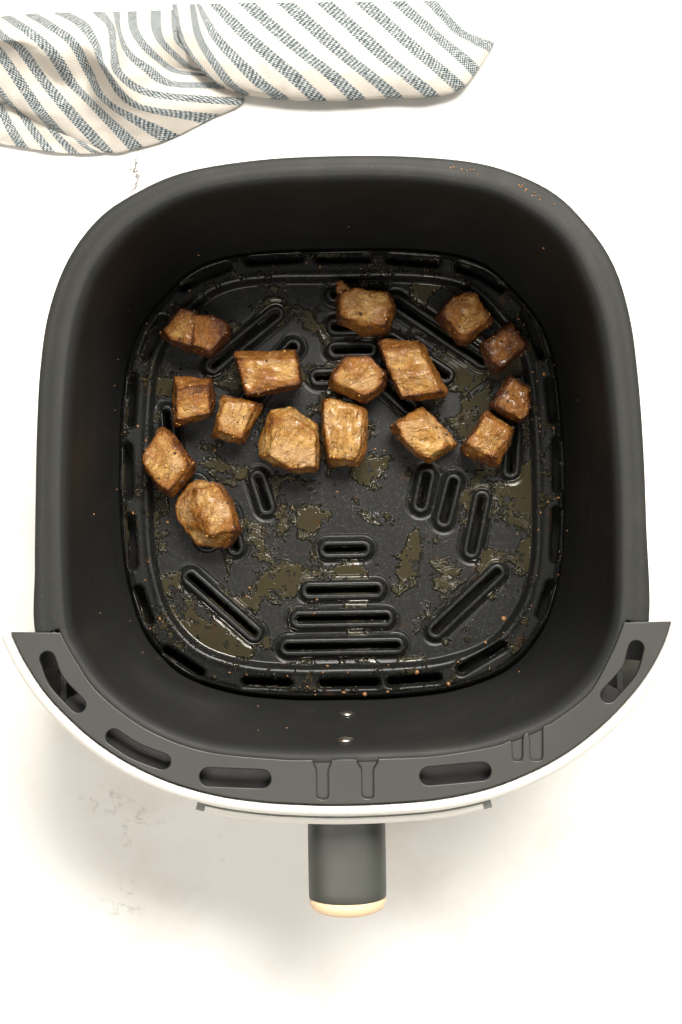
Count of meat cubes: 16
